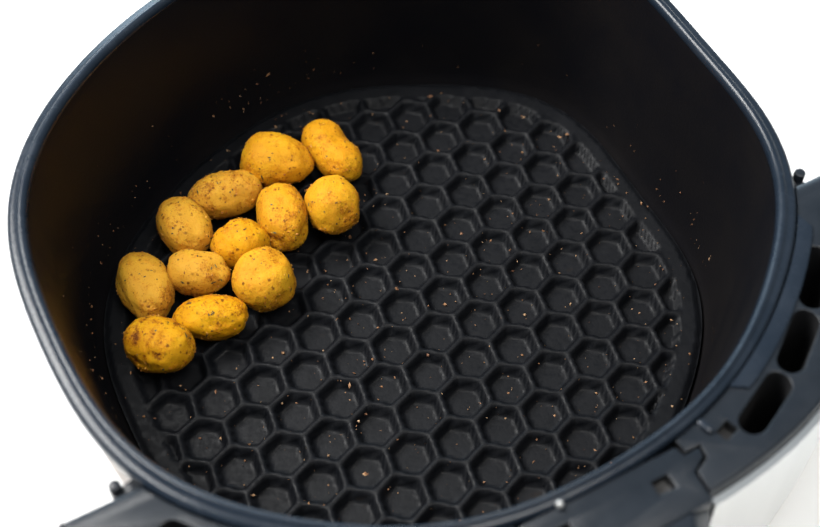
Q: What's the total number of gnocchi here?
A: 12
